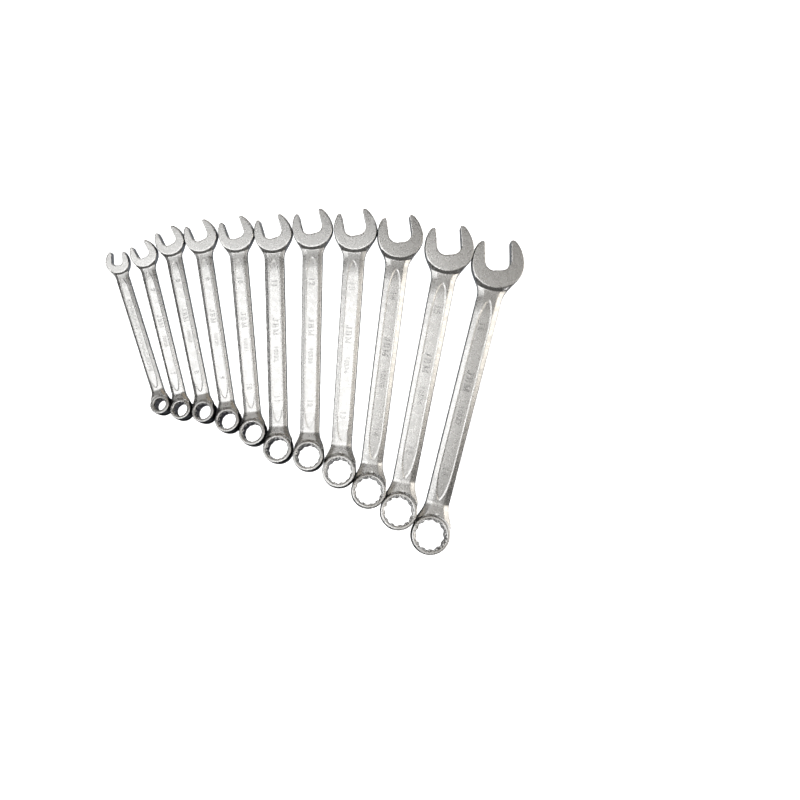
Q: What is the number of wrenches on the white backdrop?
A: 11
